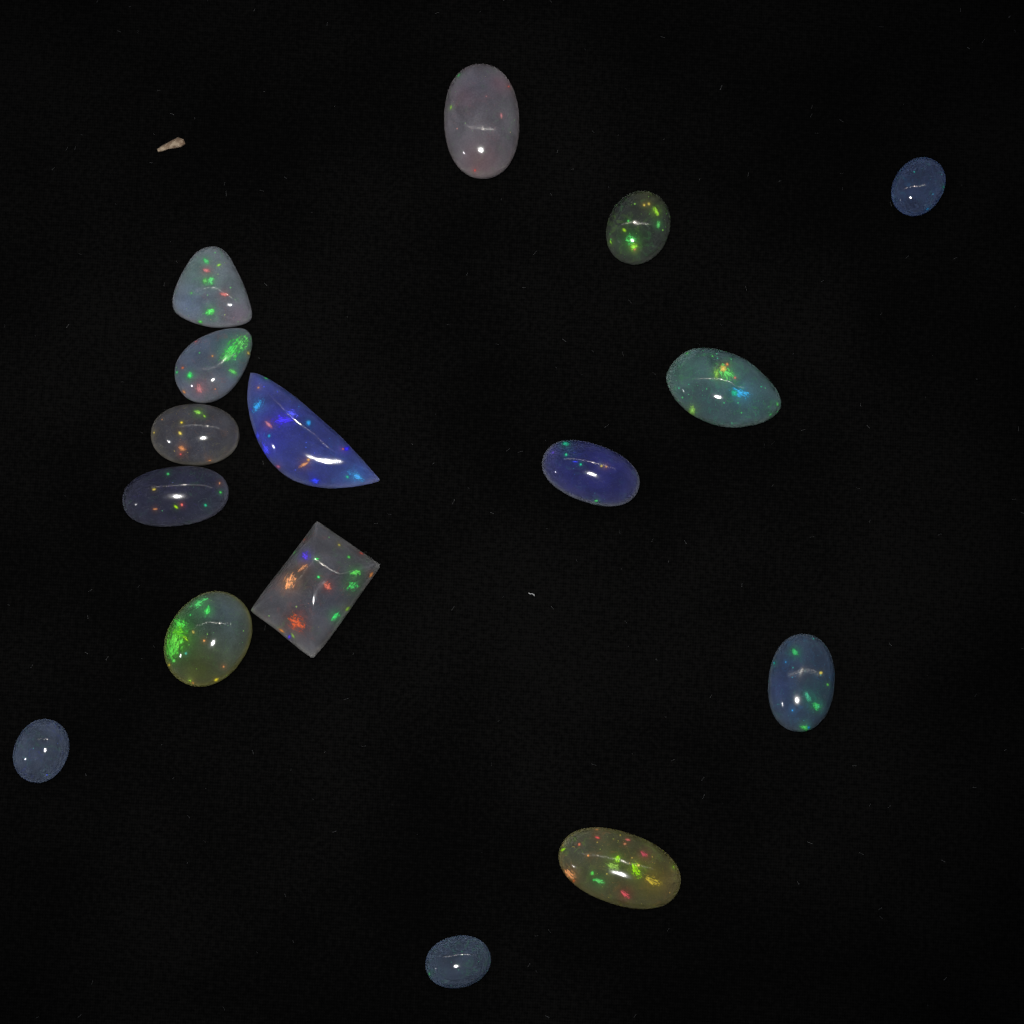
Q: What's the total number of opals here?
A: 16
